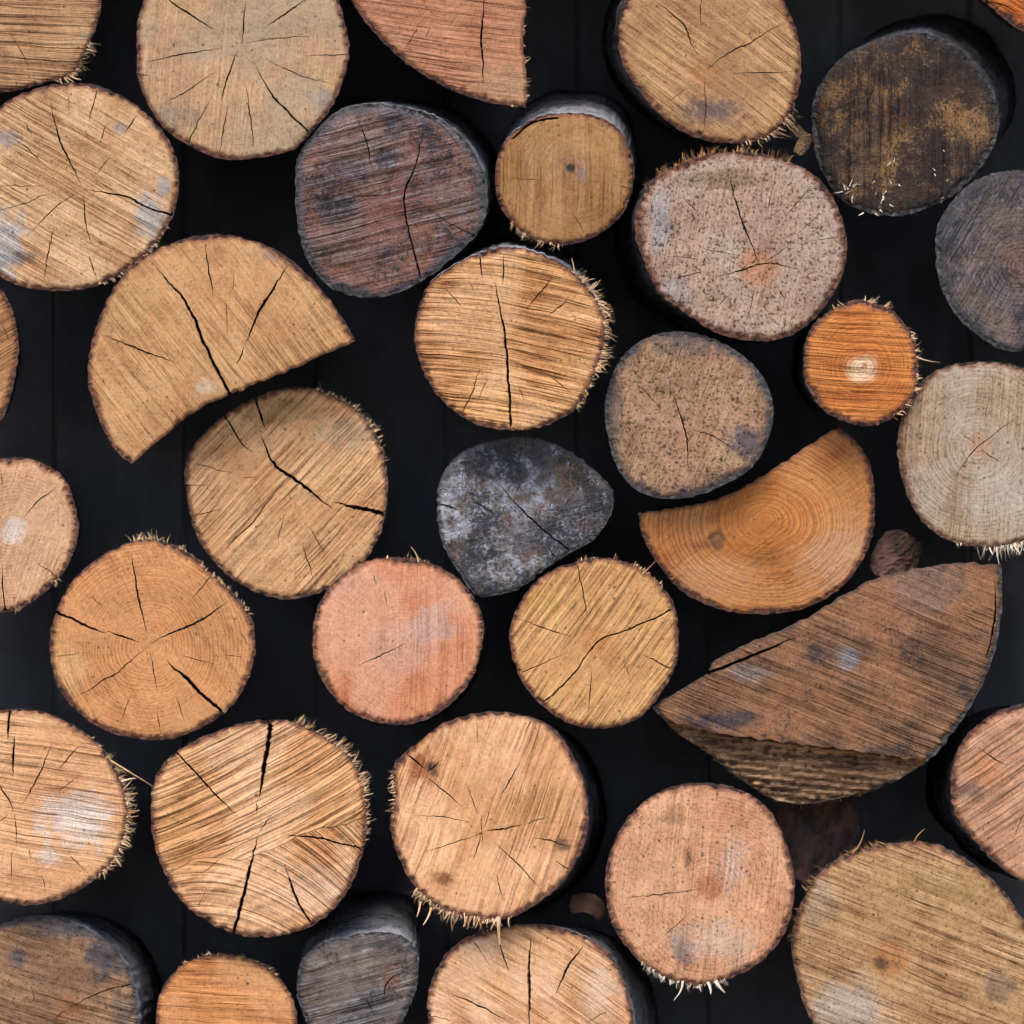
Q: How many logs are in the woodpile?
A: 35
